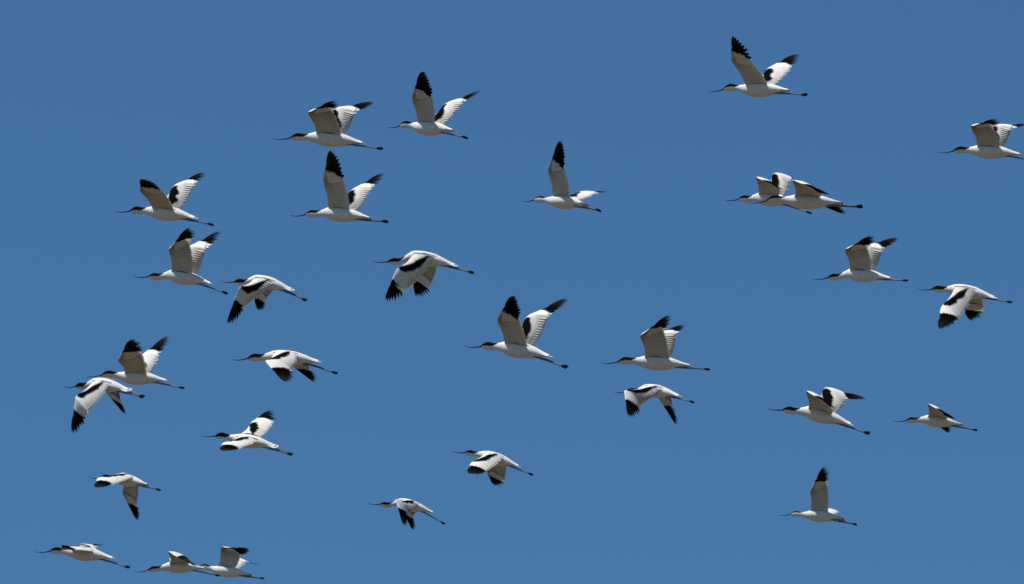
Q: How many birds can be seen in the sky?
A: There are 30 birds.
